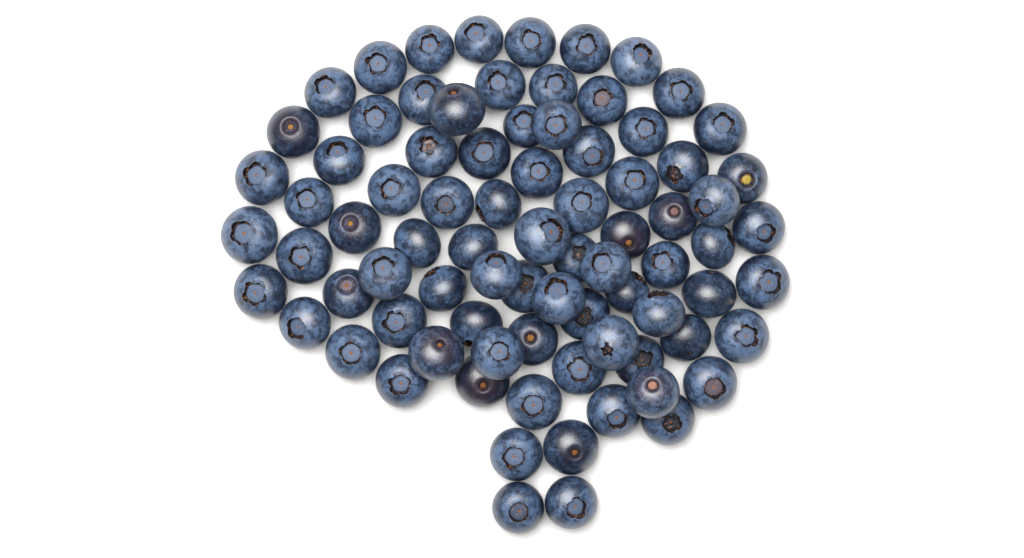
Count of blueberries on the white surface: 82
